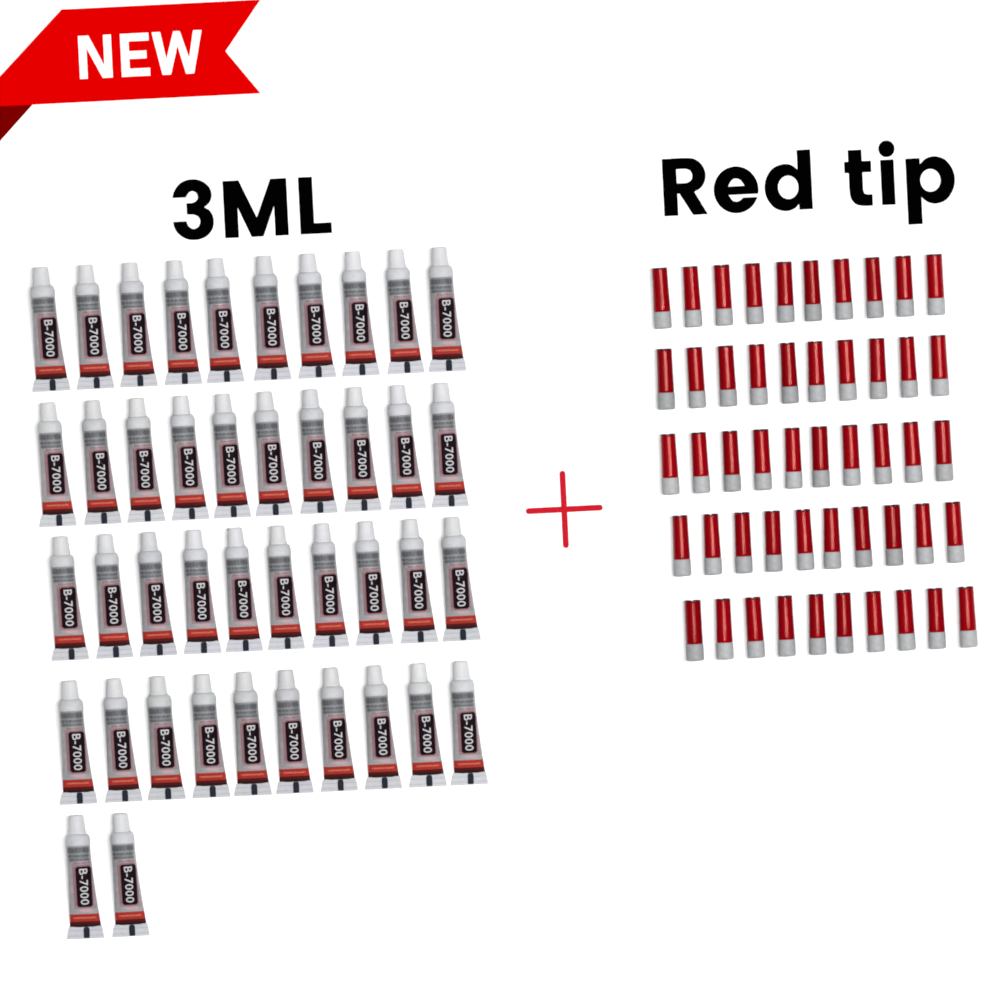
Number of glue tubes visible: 42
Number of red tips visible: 50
